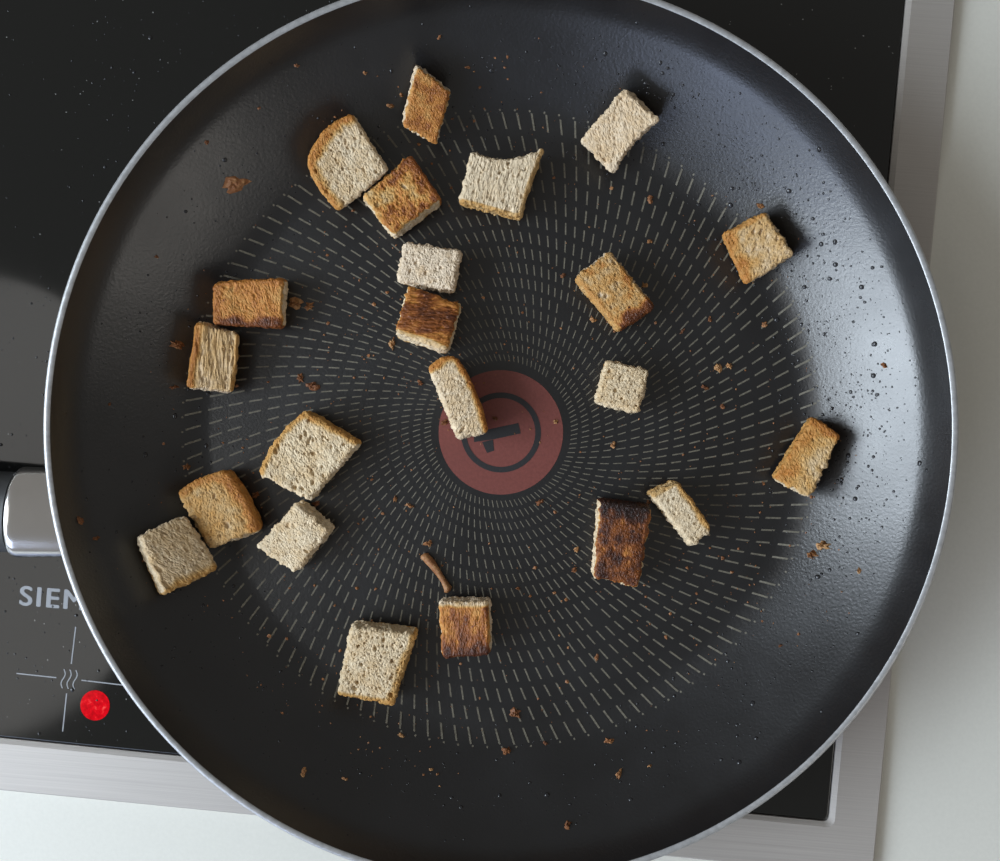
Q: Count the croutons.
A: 22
